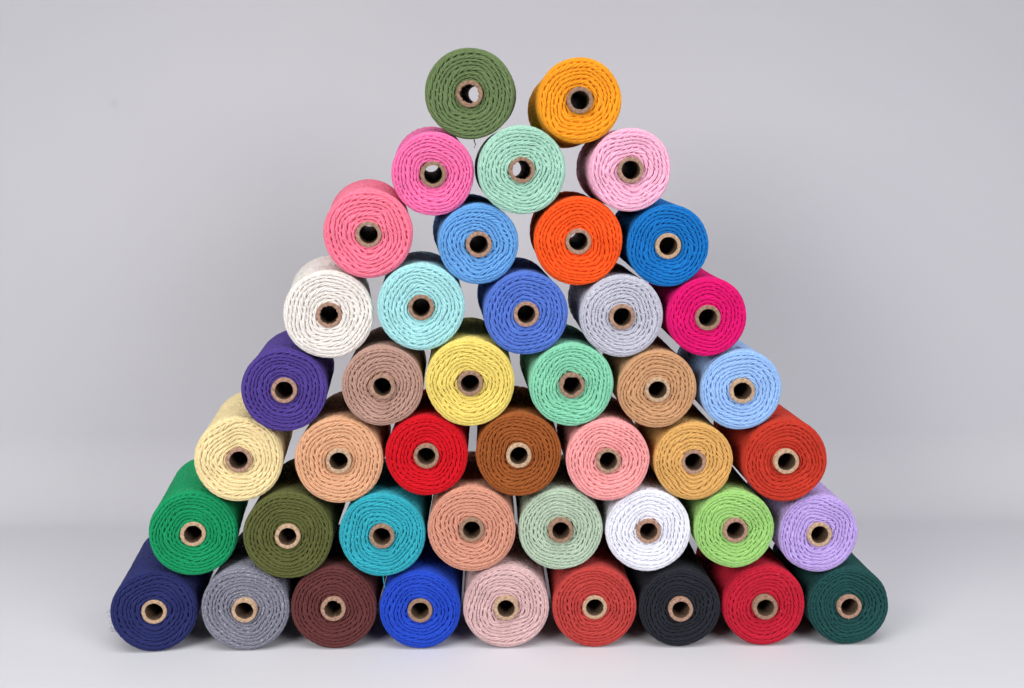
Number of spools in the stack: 44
